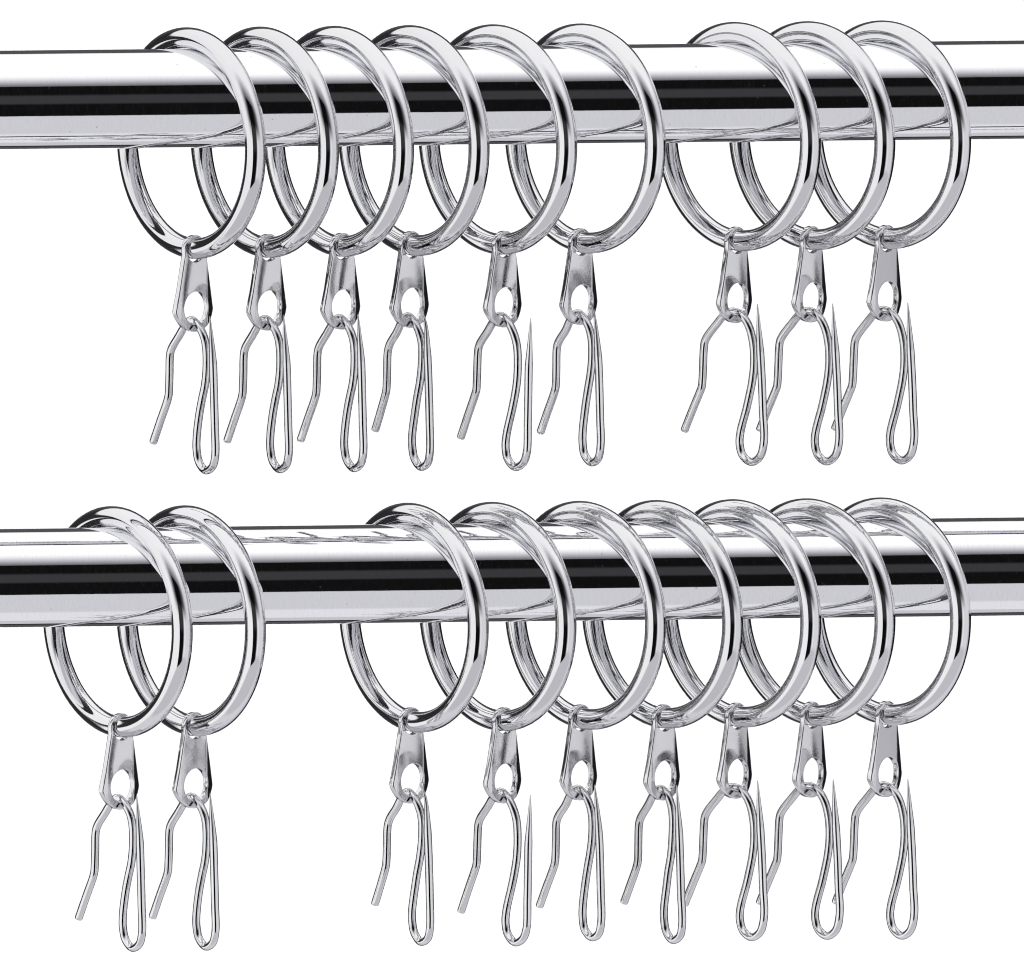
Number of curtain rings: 18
